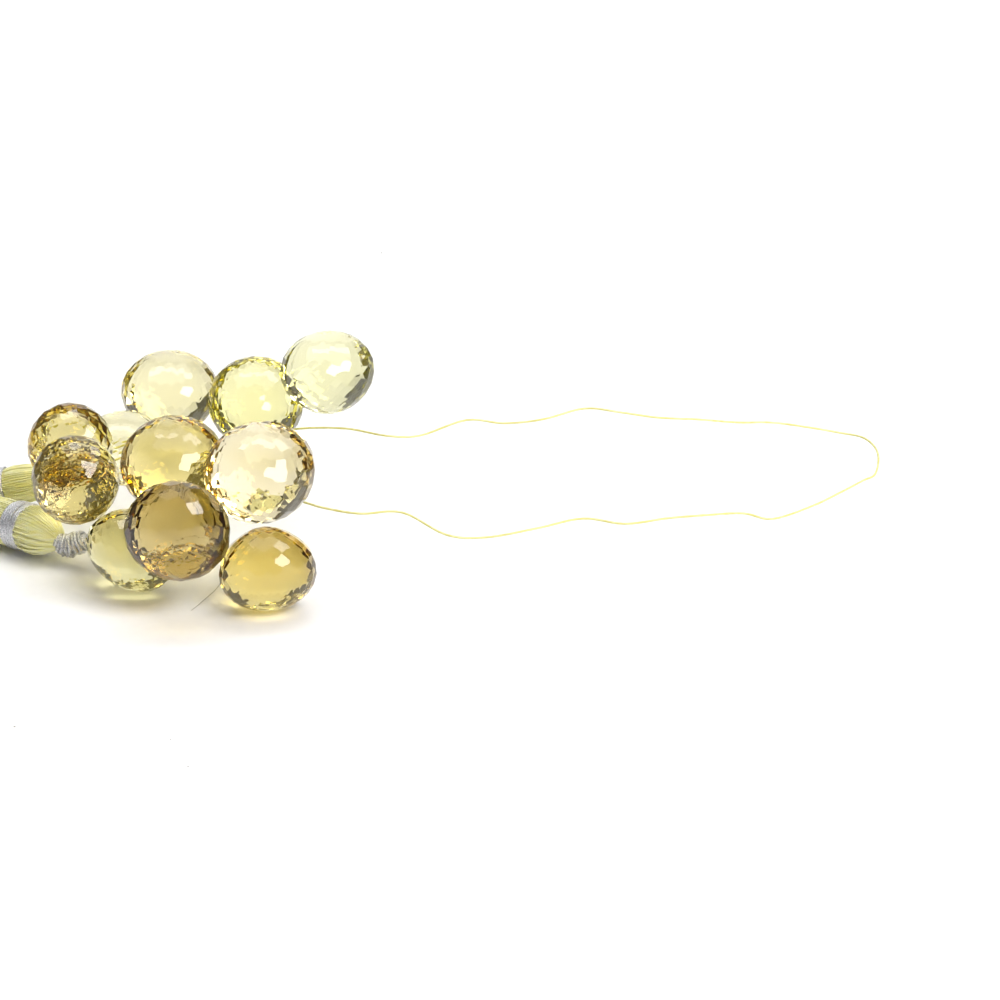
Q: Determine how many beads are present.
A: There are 11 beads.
